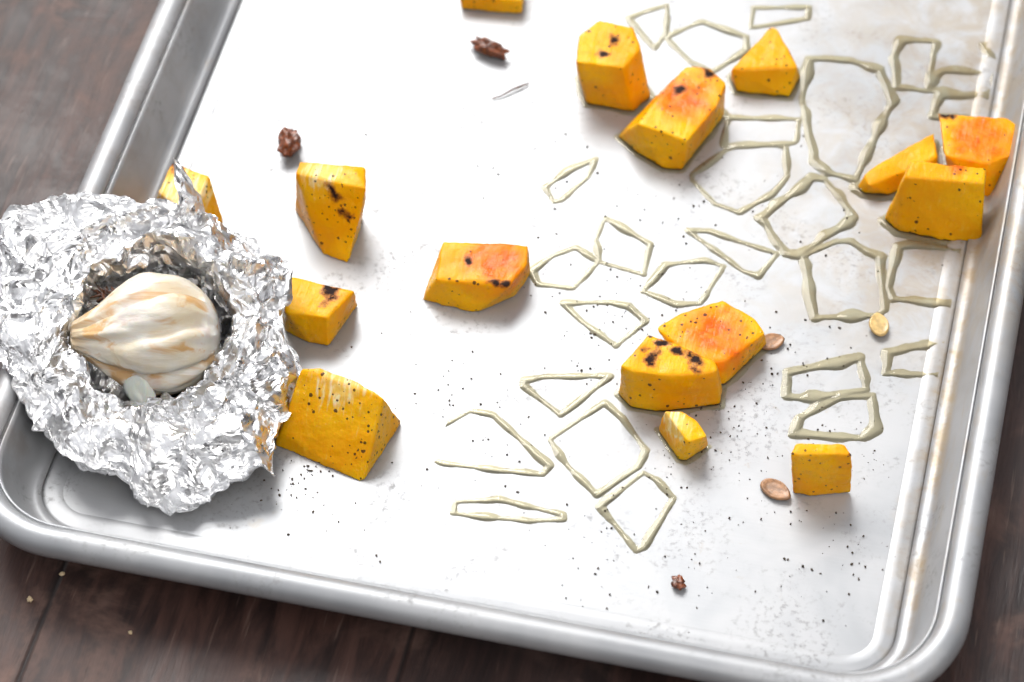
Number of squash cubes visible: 16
